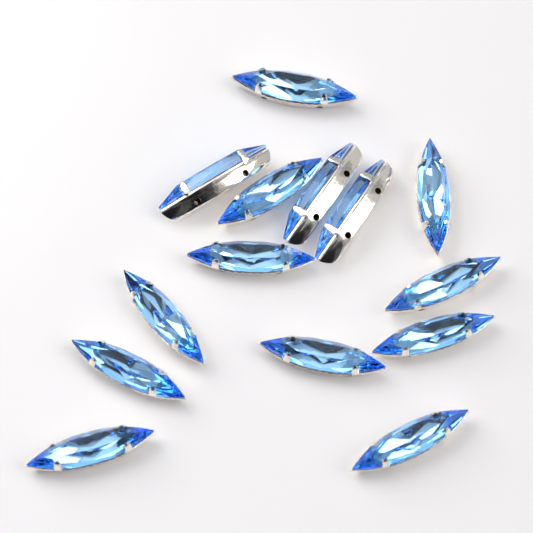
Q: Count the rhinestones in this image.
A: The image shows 14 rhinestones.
